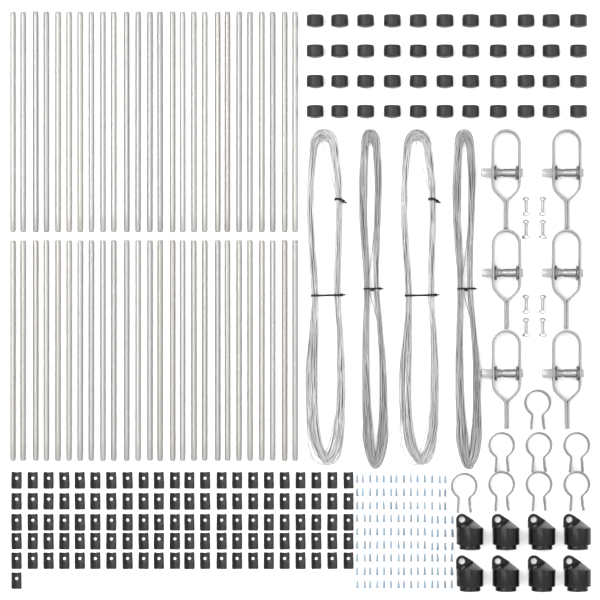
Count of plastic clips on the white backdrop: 111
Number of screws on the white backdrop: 132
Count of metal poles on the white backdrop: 52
